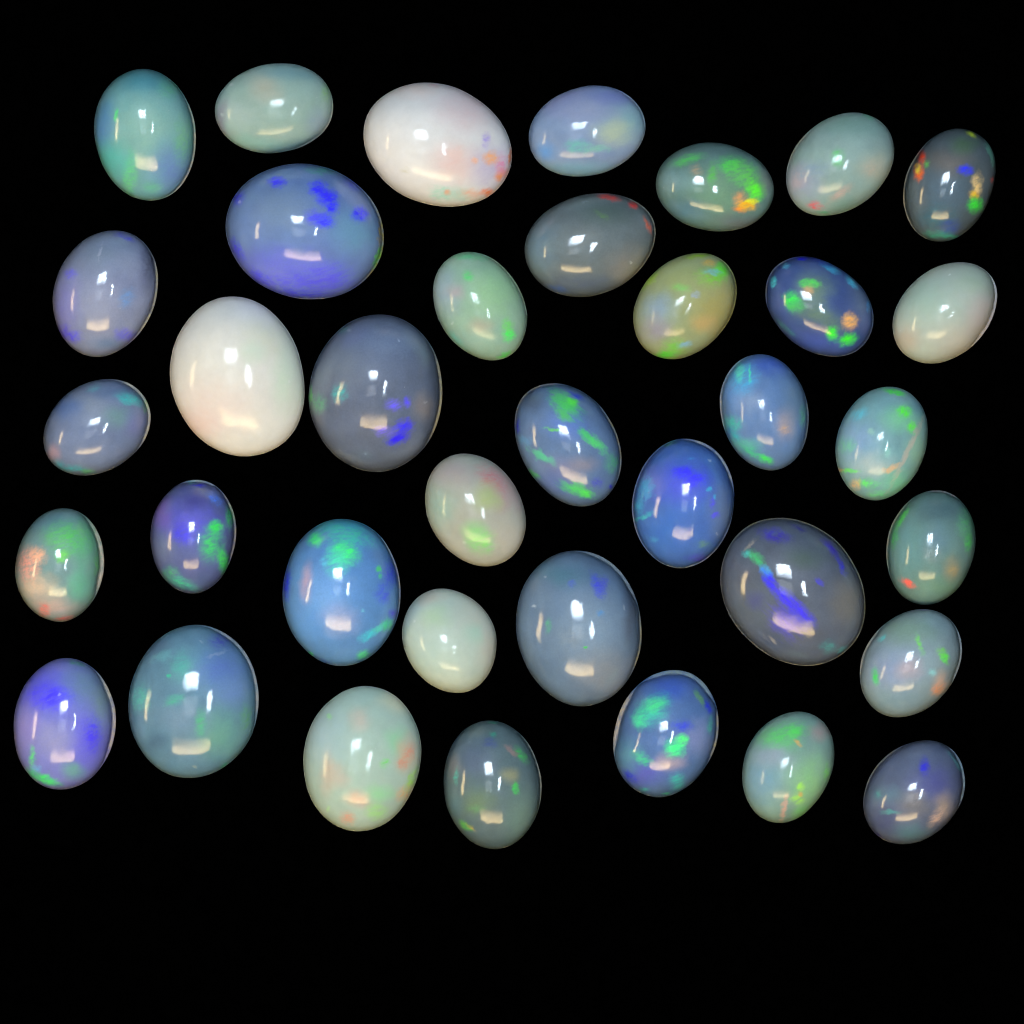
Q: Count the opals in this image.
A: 37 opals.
